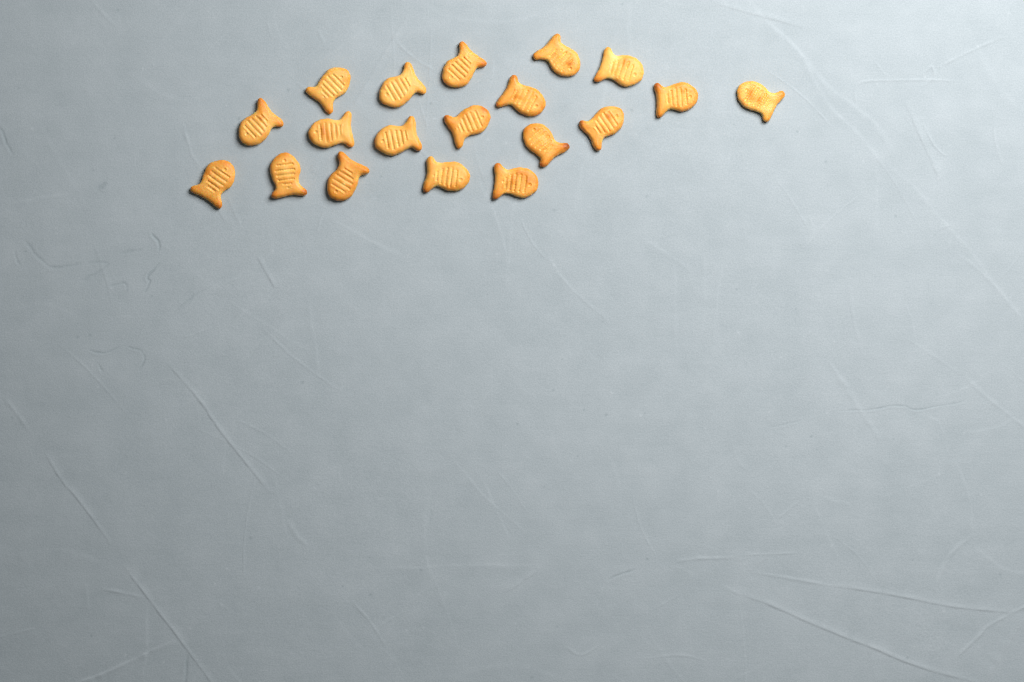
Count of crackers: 19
